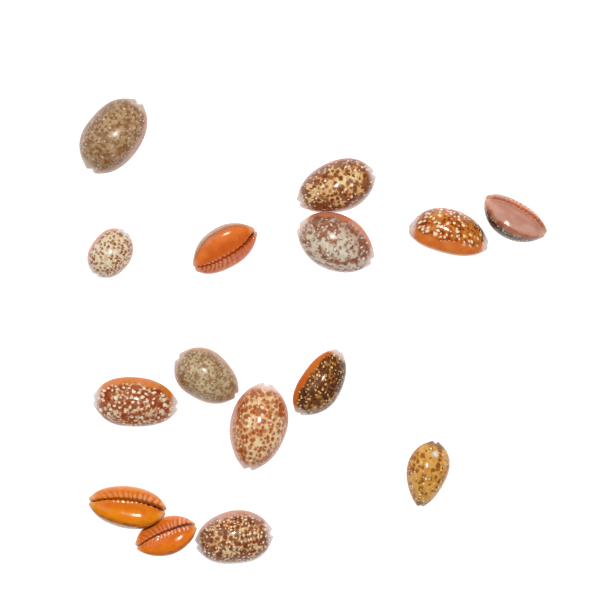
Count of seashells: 15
